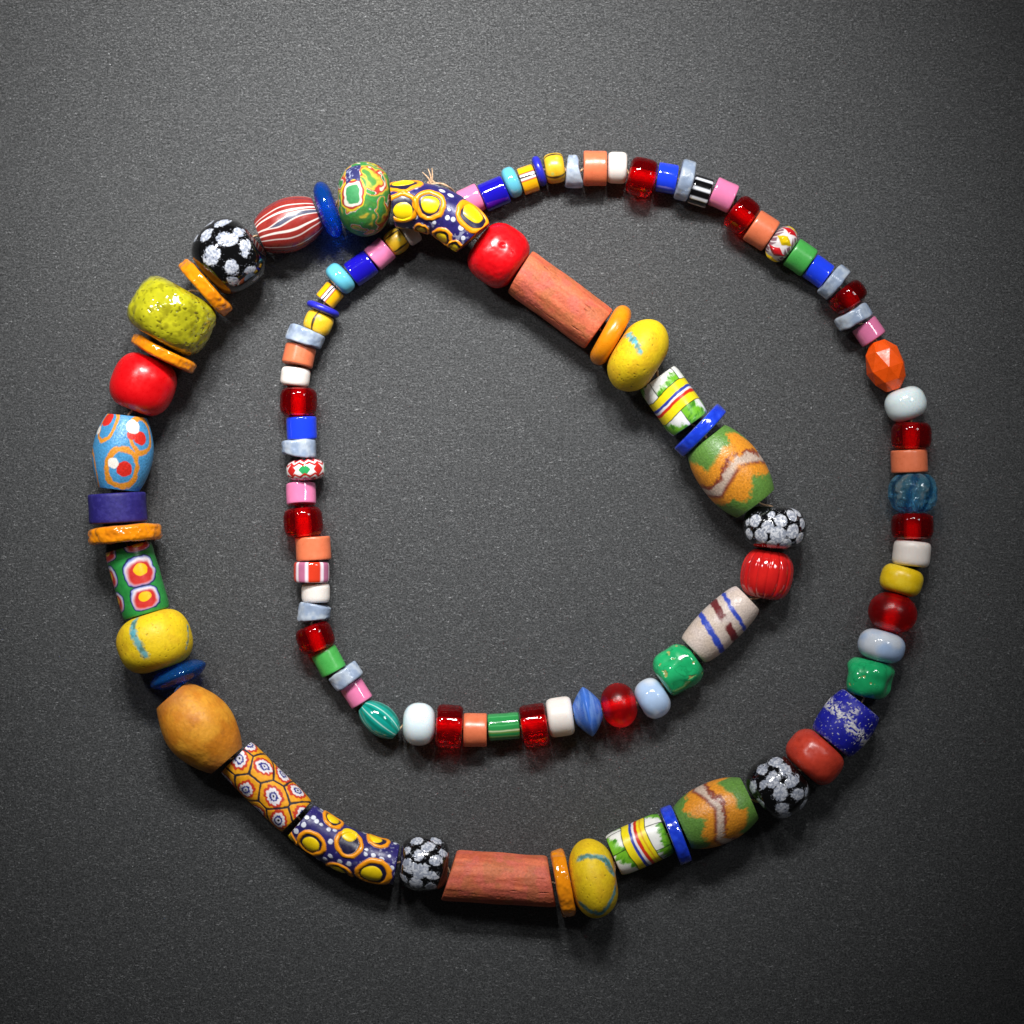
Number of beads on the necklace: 108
